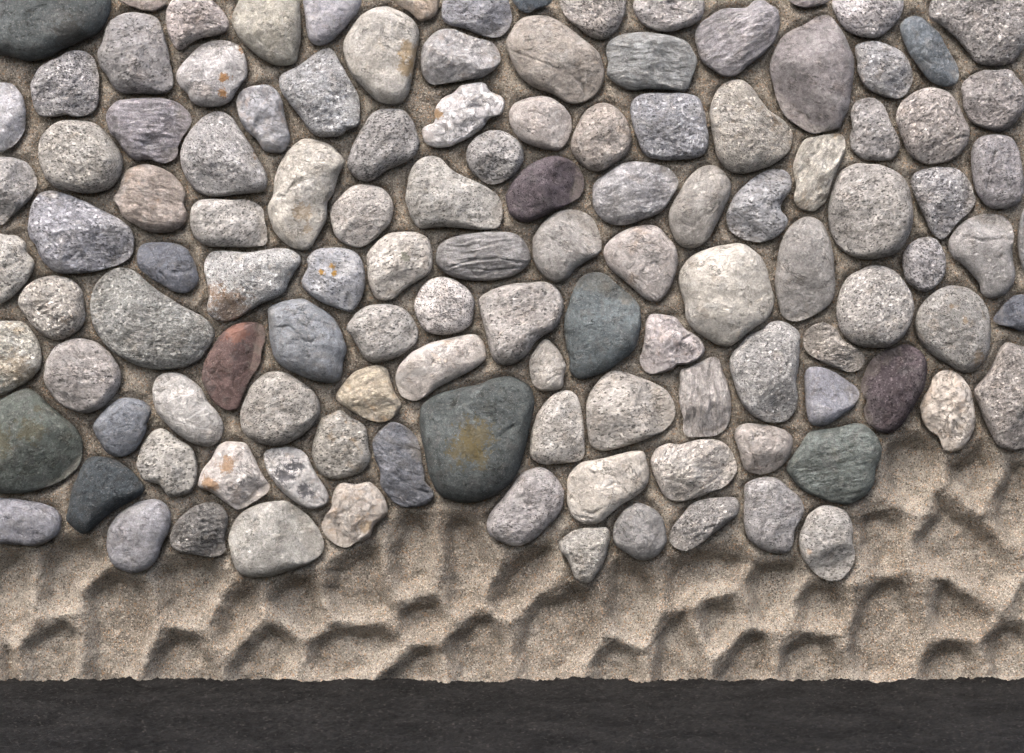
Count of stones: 120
